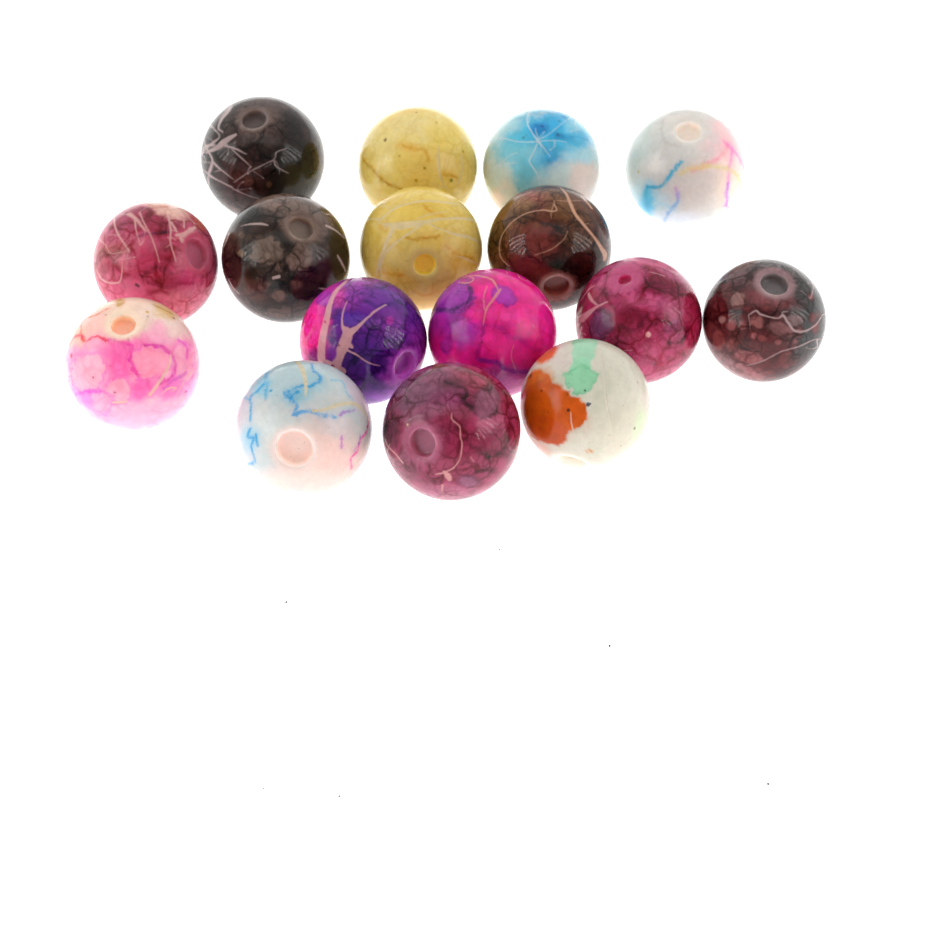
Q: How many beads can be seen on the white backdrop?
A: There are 16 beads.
